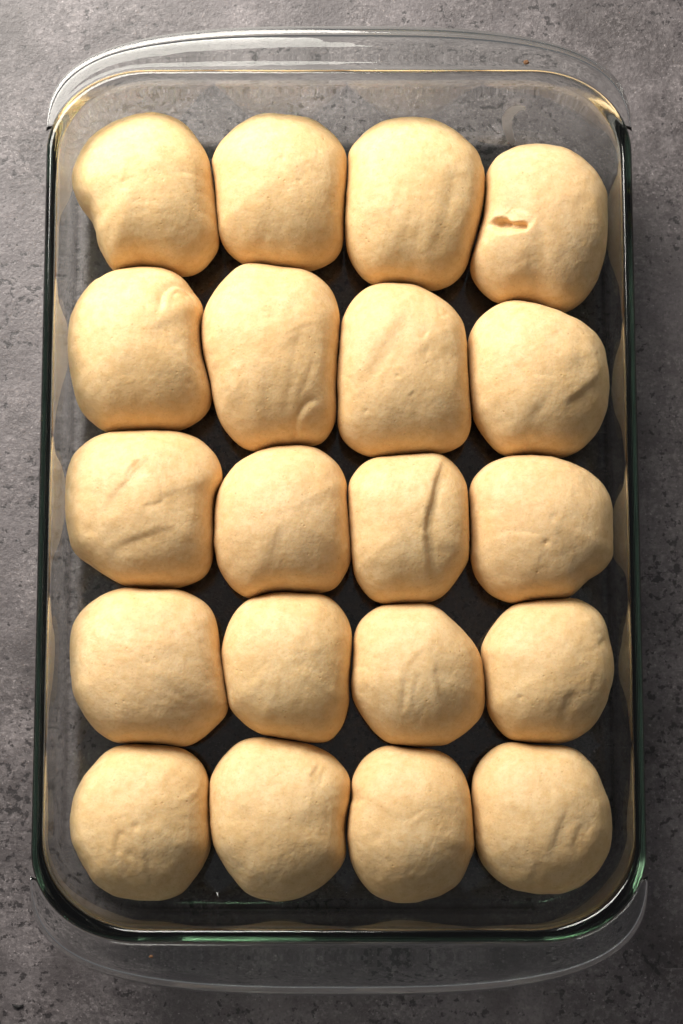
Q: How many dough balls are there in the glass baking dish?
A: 20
